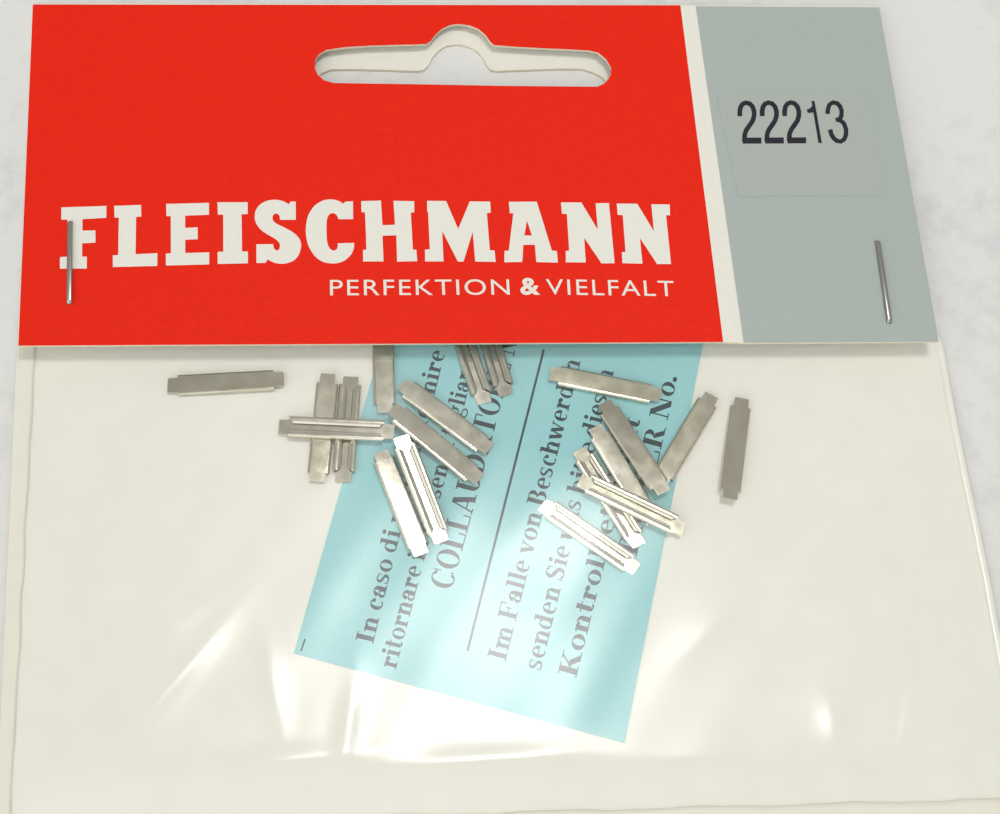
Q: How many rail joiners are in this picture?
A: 19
